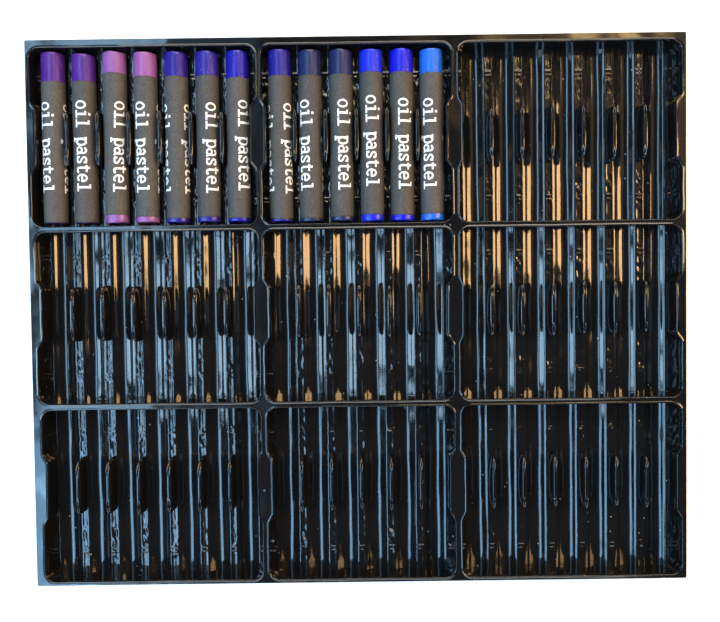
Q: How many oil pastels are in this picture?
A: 13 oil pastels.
